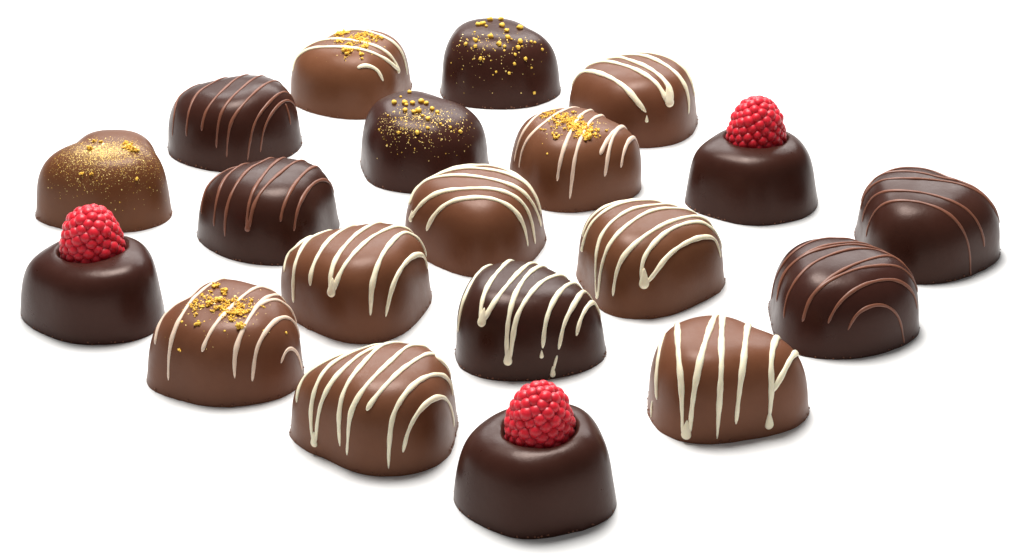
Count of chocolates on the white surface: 20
